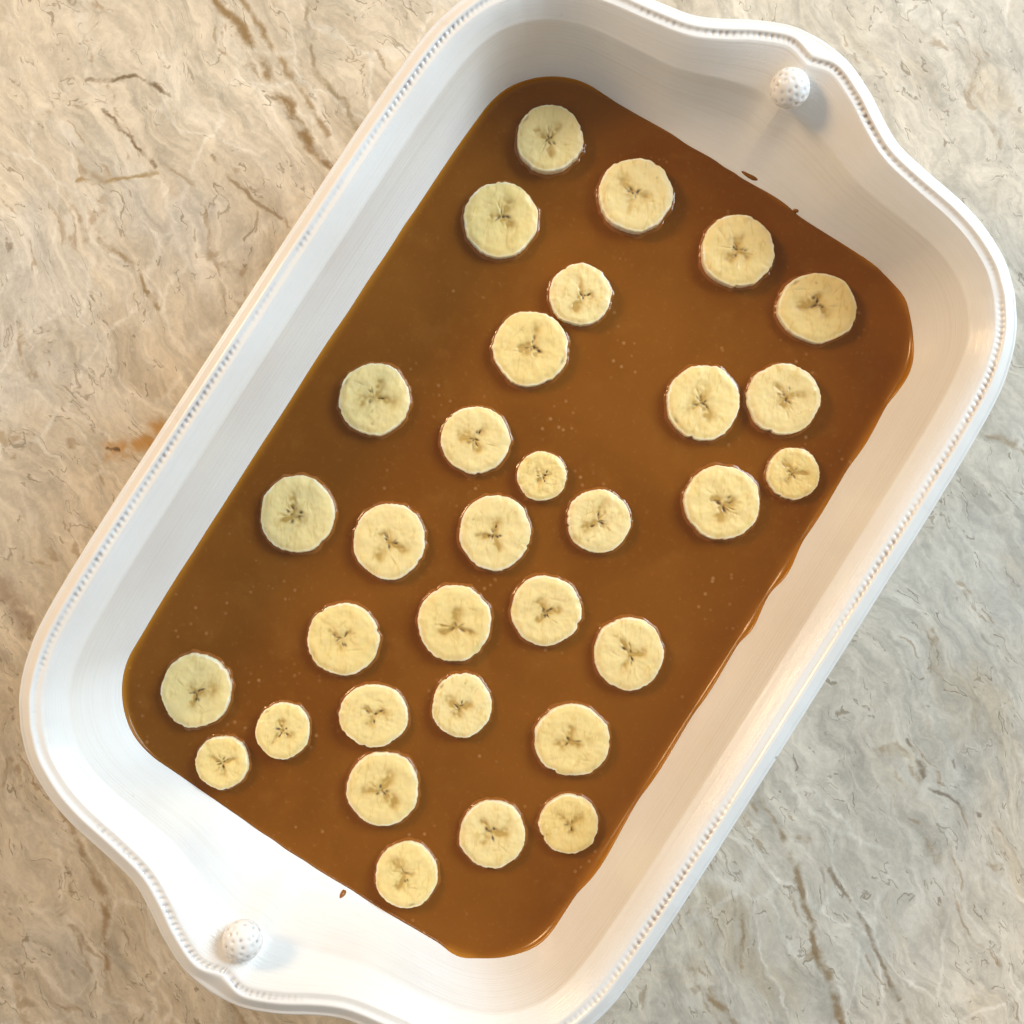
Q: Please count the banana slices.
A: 32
